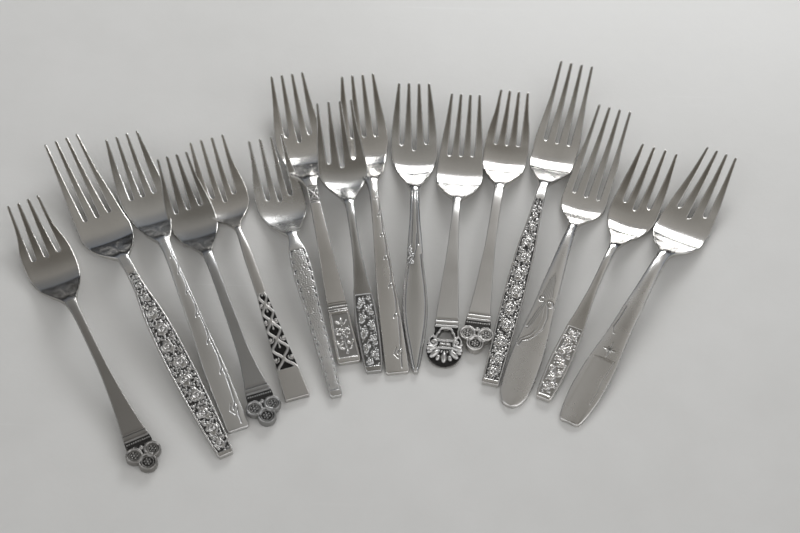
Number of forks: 16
